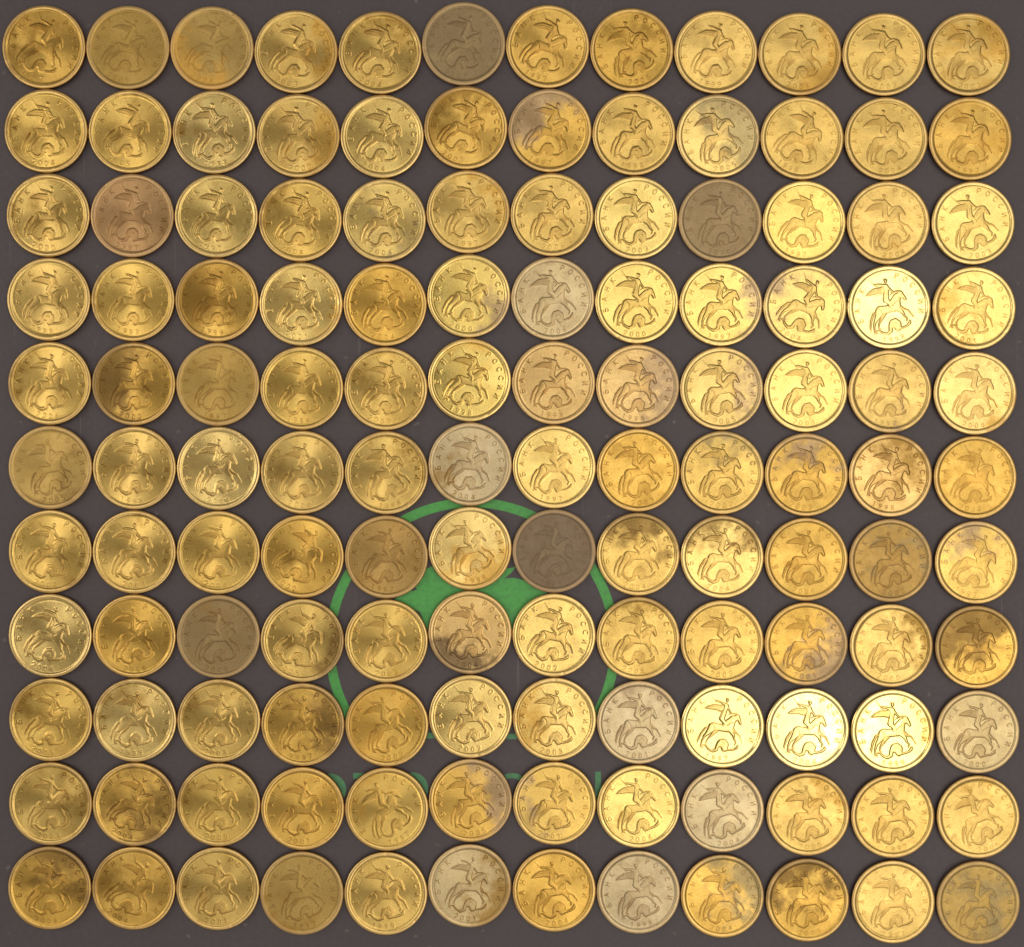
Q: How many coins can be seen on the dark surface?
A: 132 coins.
